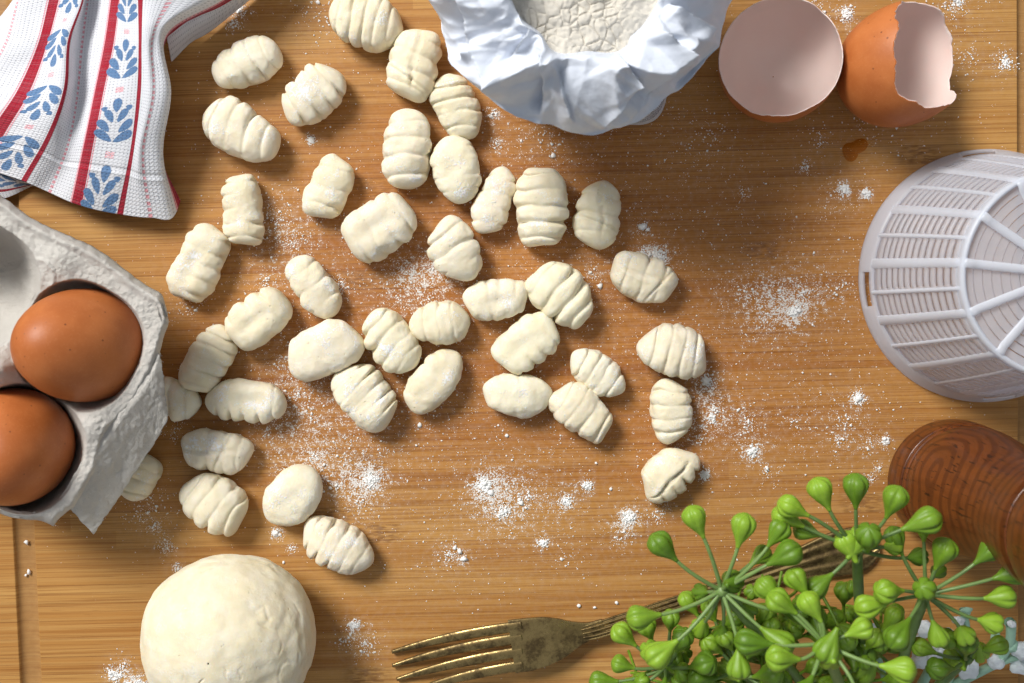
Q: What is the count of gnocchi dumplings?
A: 41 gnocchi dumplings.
